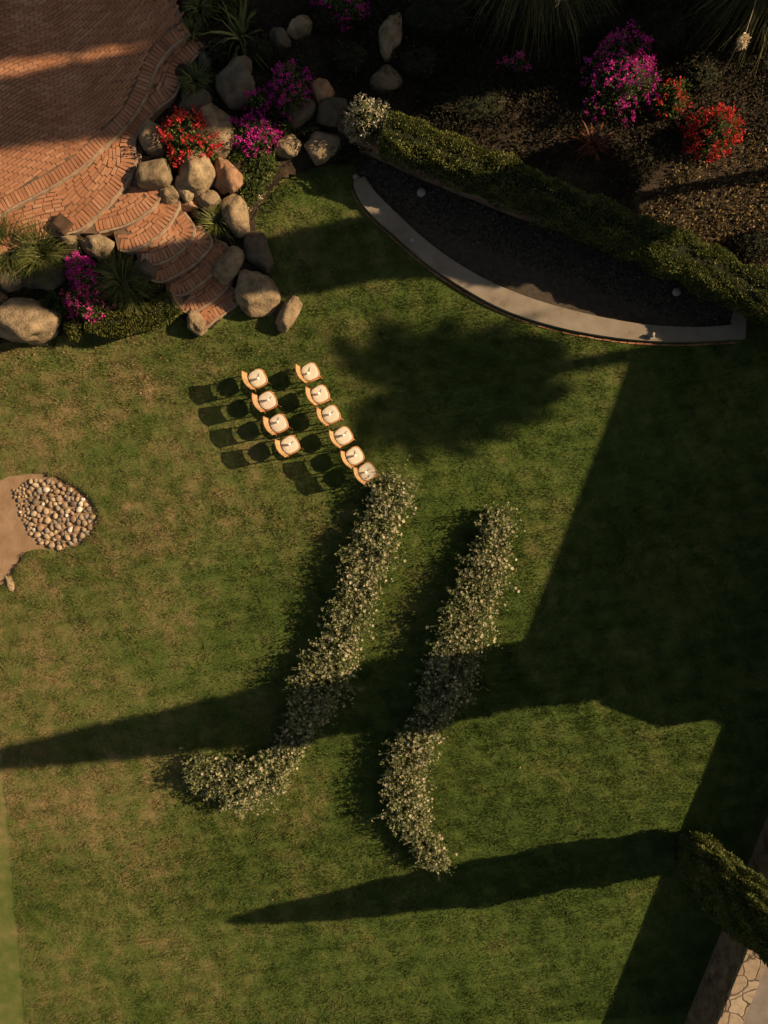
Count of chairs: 10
